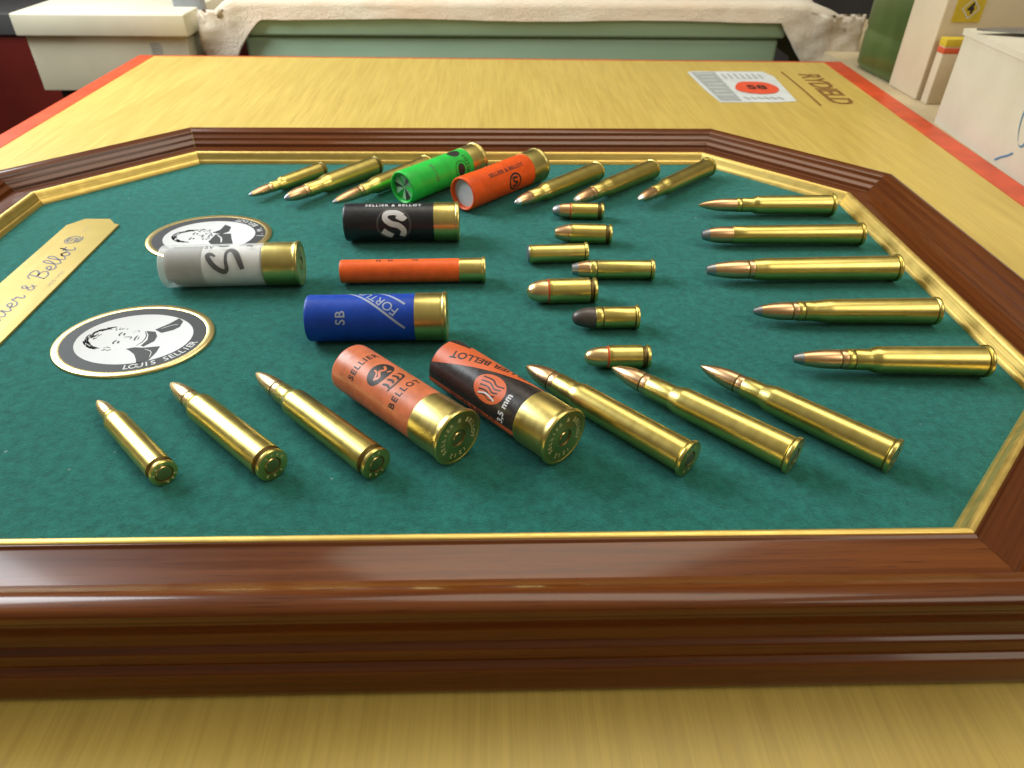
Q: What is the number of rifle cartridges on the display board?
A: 17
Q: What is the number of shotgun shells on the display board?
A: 8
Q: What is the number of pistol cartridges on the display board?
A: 7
